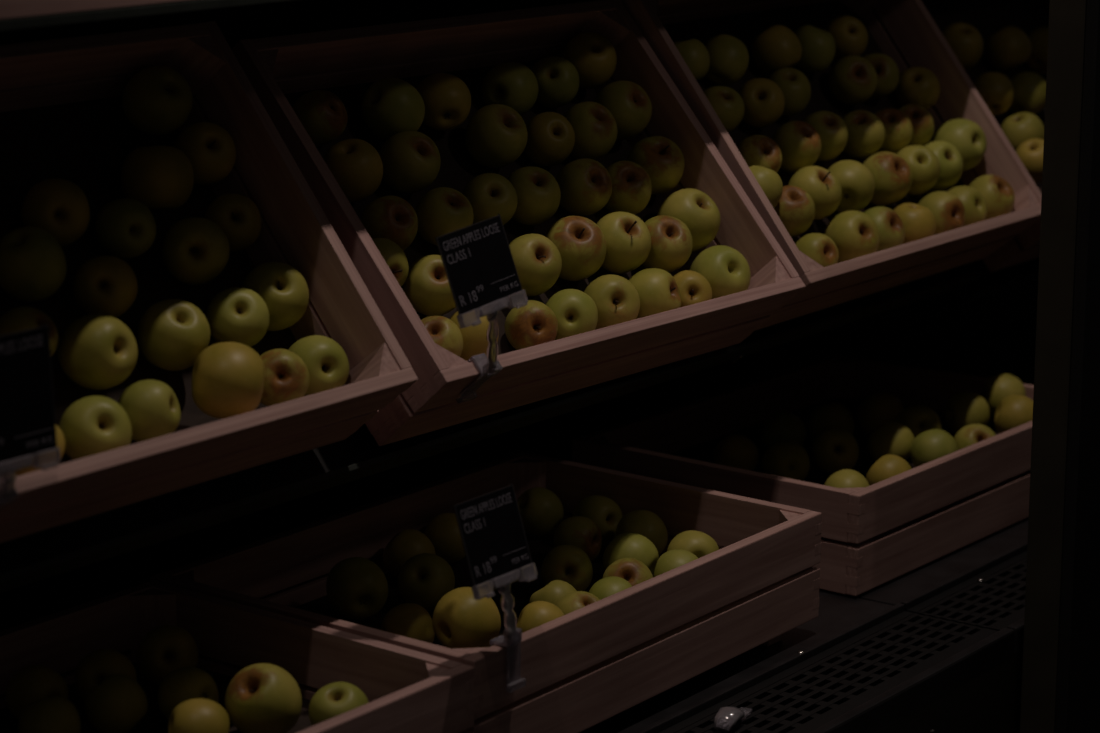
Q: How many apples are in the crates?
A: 136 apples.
